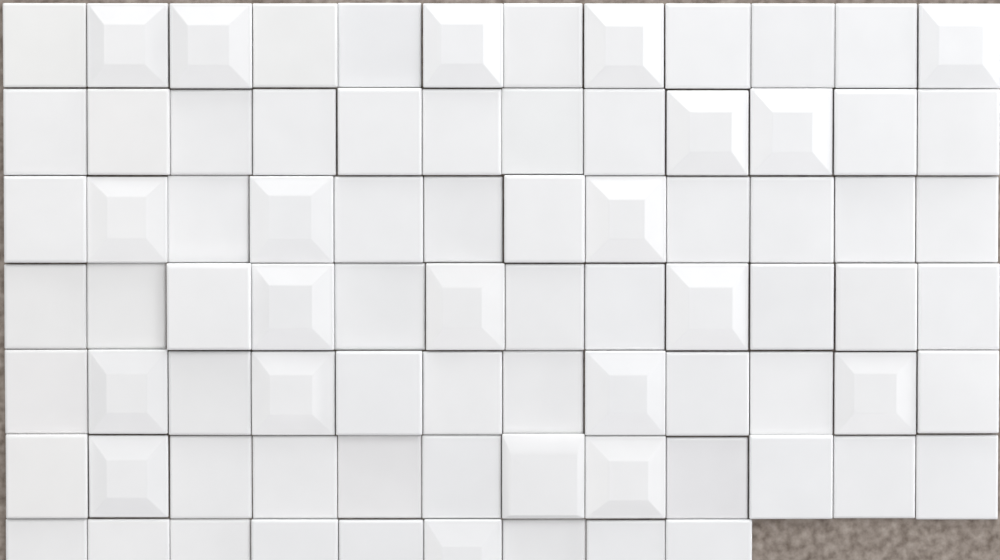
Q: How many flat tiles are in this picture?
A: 61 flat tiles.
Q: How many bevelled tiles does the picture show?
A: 20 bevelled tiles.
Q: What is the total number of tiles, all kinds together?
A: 81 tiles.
